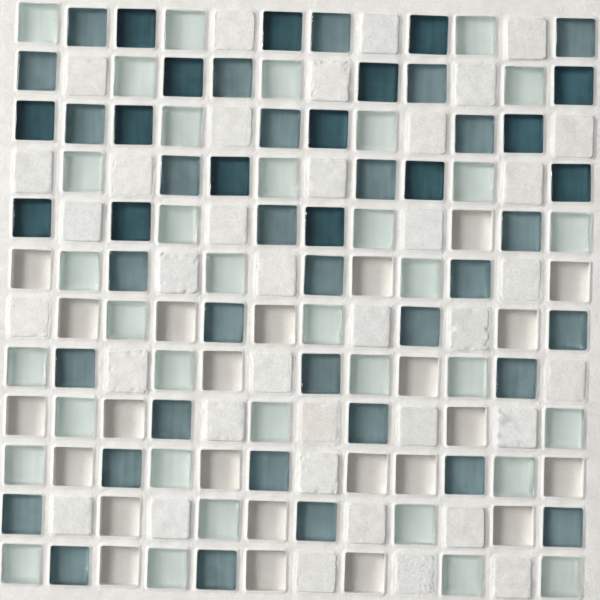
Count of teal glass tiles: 16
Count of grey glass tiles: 32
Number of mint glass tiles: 35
